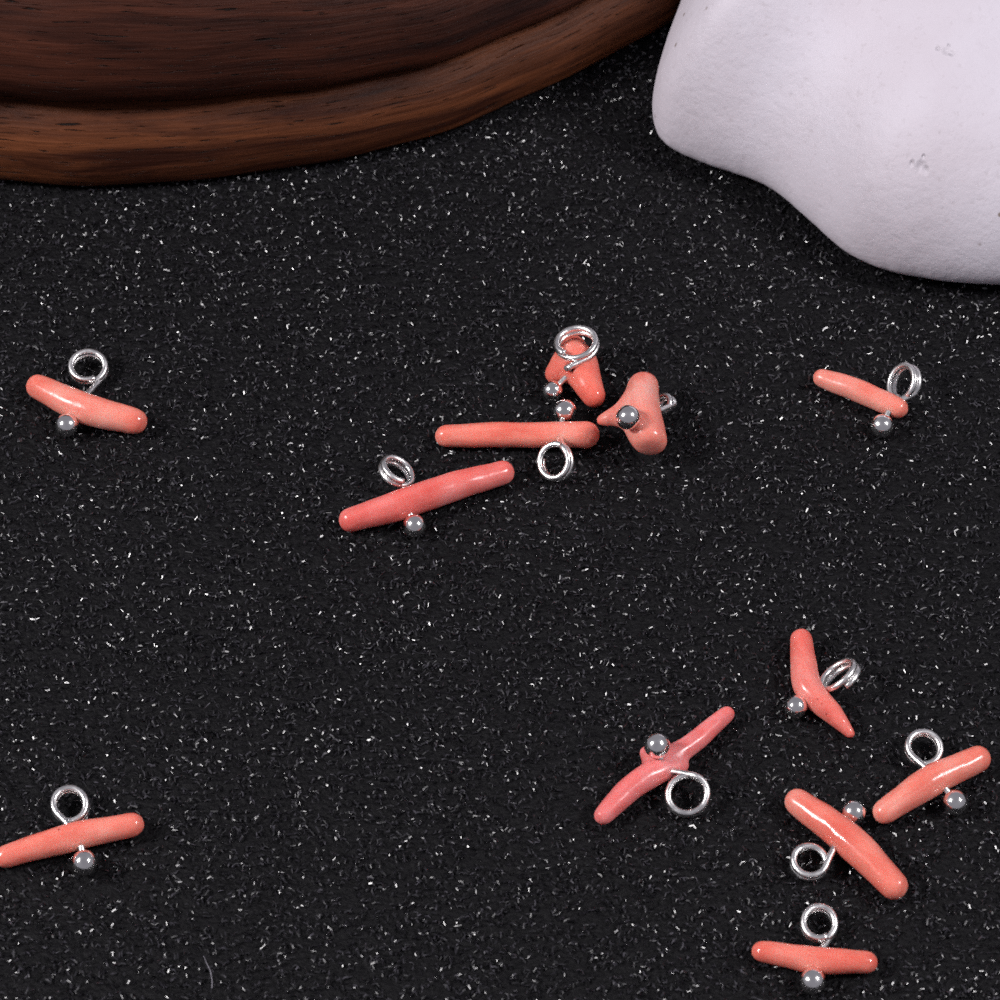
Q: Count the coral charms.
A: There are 12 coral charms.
